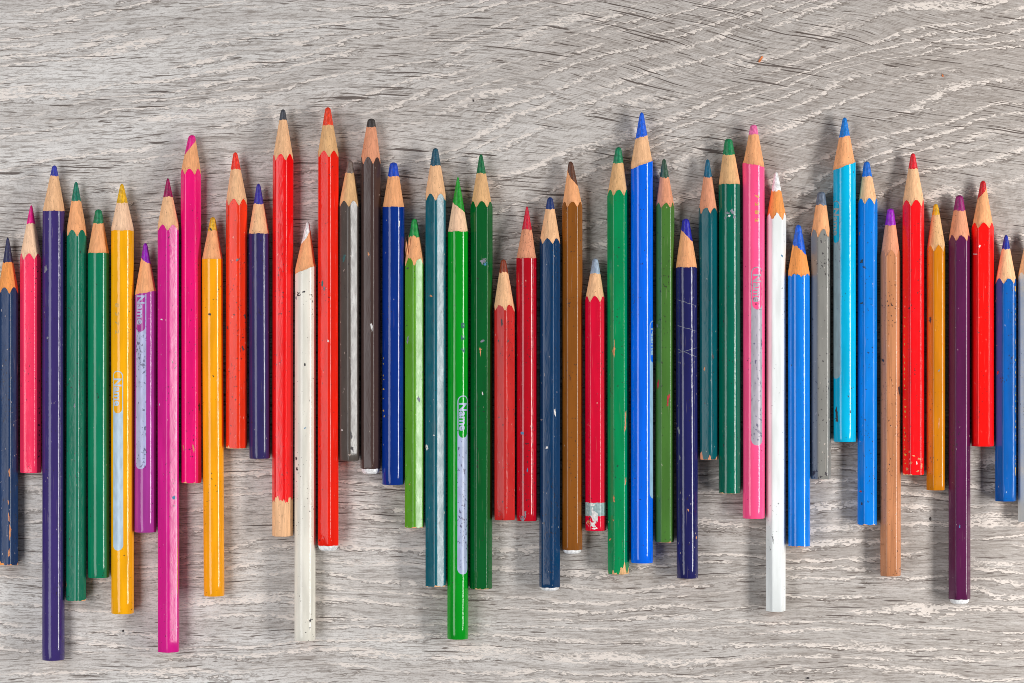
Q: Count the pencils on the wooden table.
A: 46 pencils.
